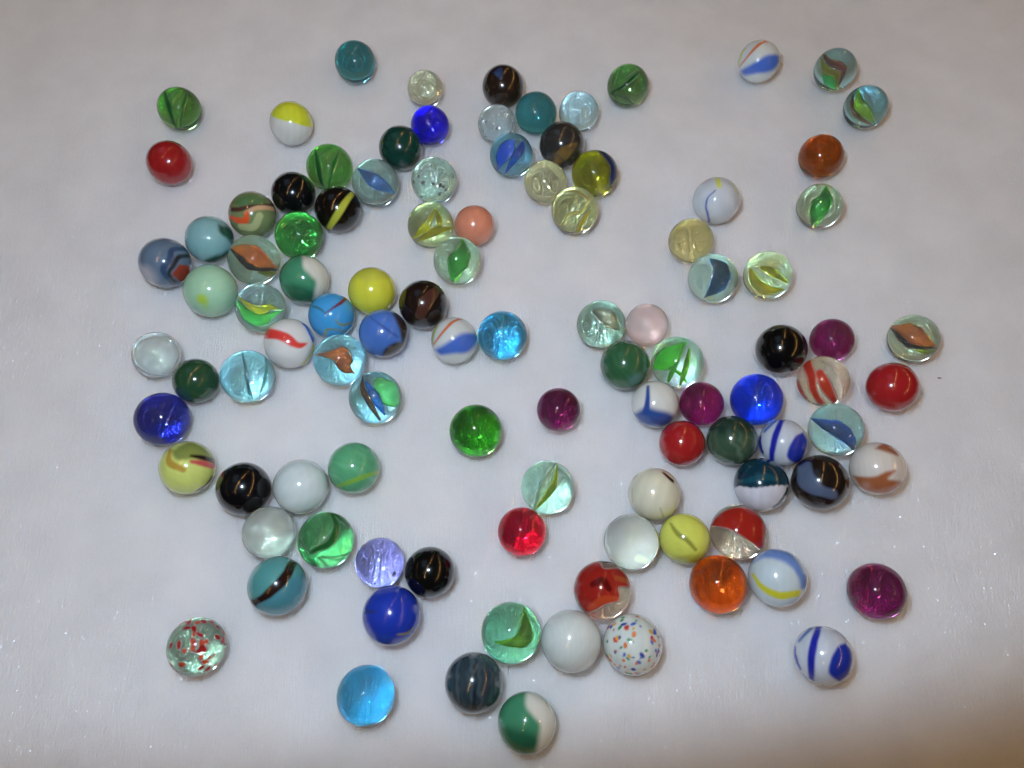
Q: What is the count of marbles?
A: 104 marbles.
